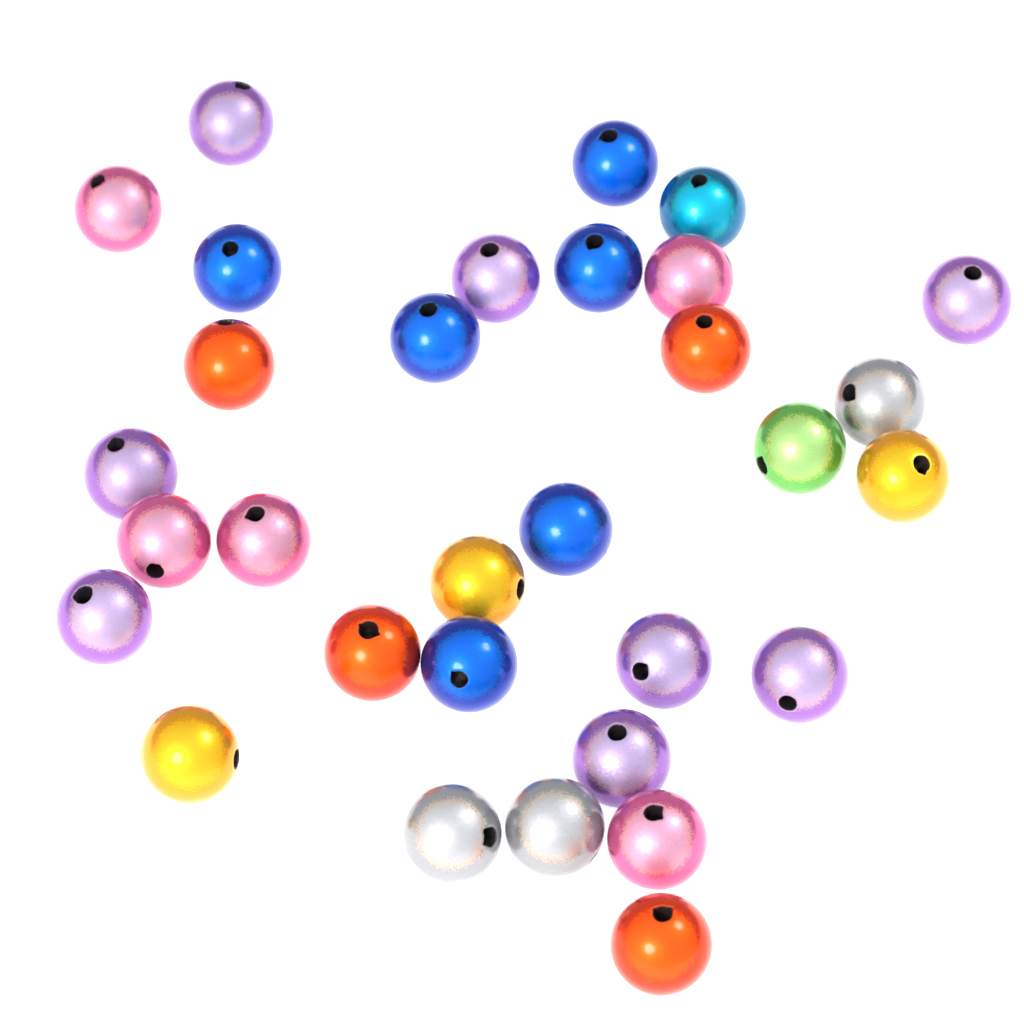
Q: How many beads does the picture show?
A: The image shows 31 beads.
